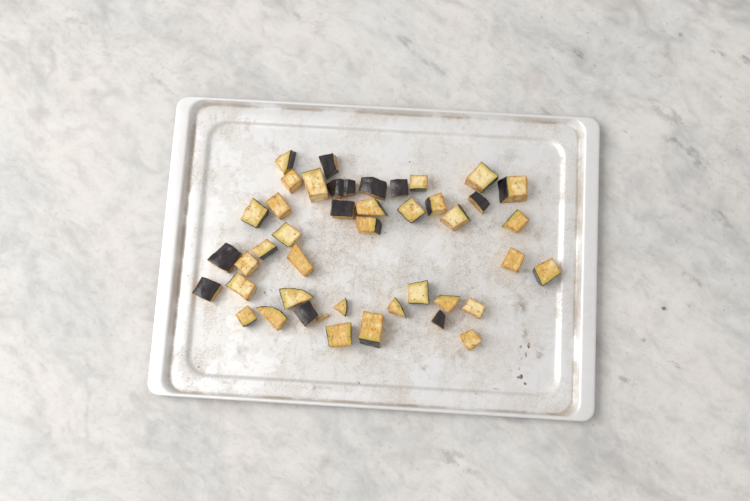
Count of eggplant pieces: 42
